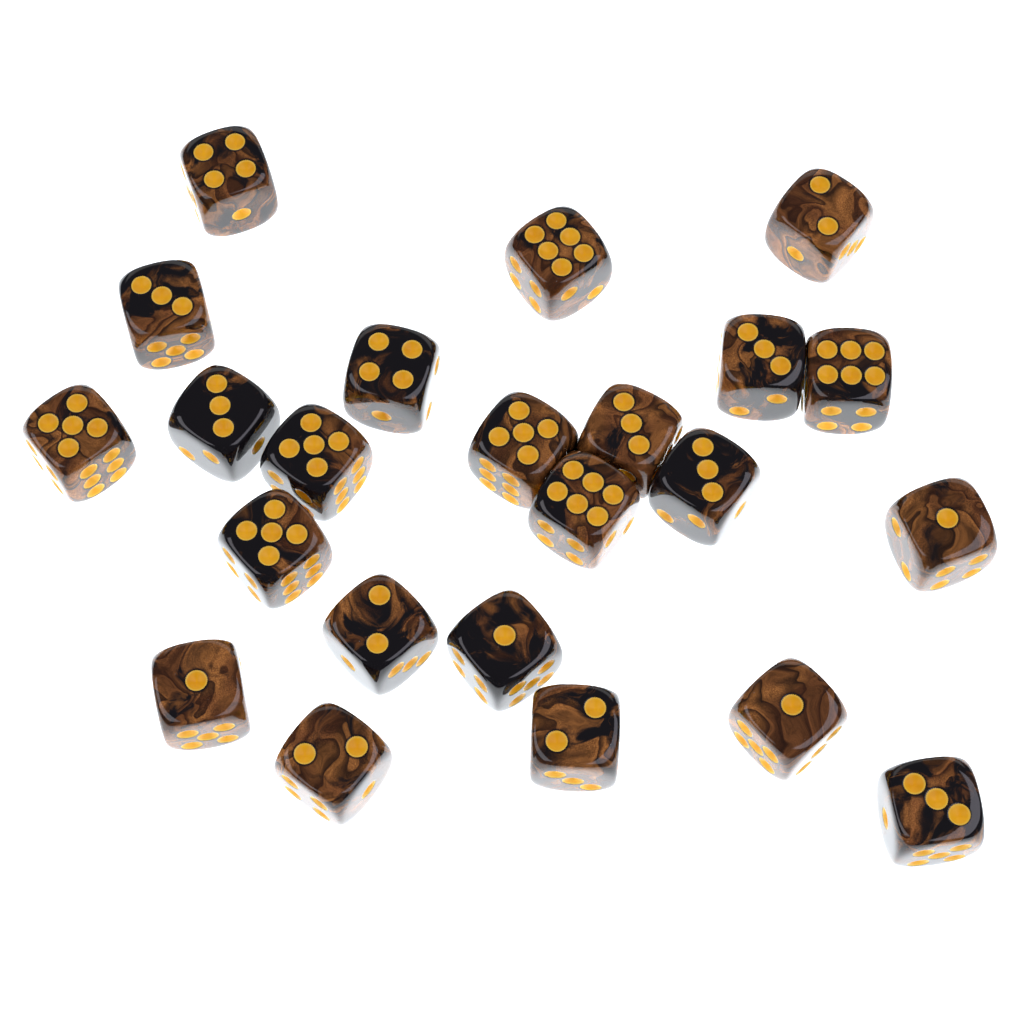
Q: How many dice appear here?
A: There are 23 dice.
